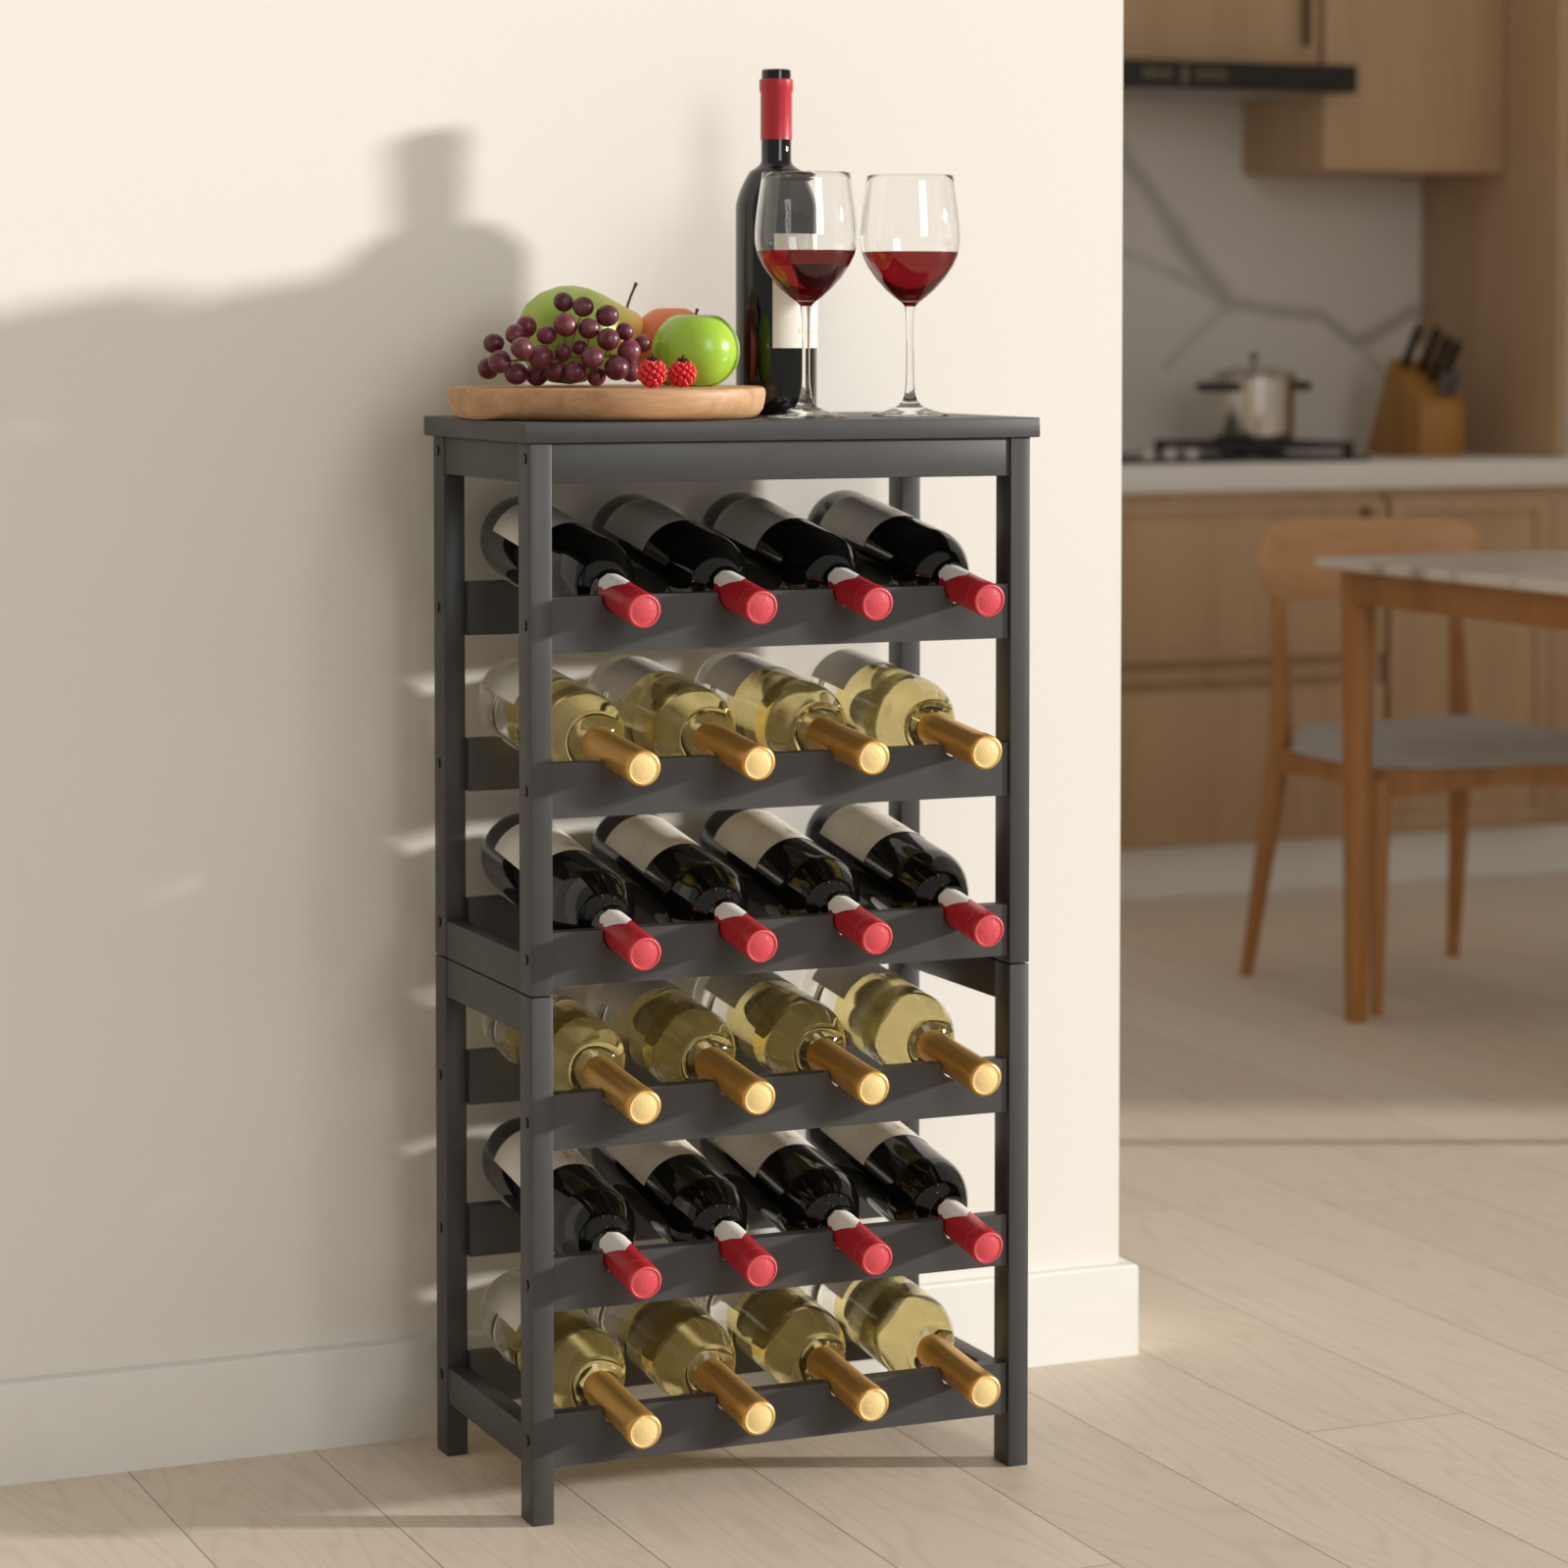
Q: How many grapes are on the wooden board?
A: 27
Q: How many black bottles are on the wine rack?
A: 13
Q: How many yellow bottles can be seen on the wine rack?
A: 12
